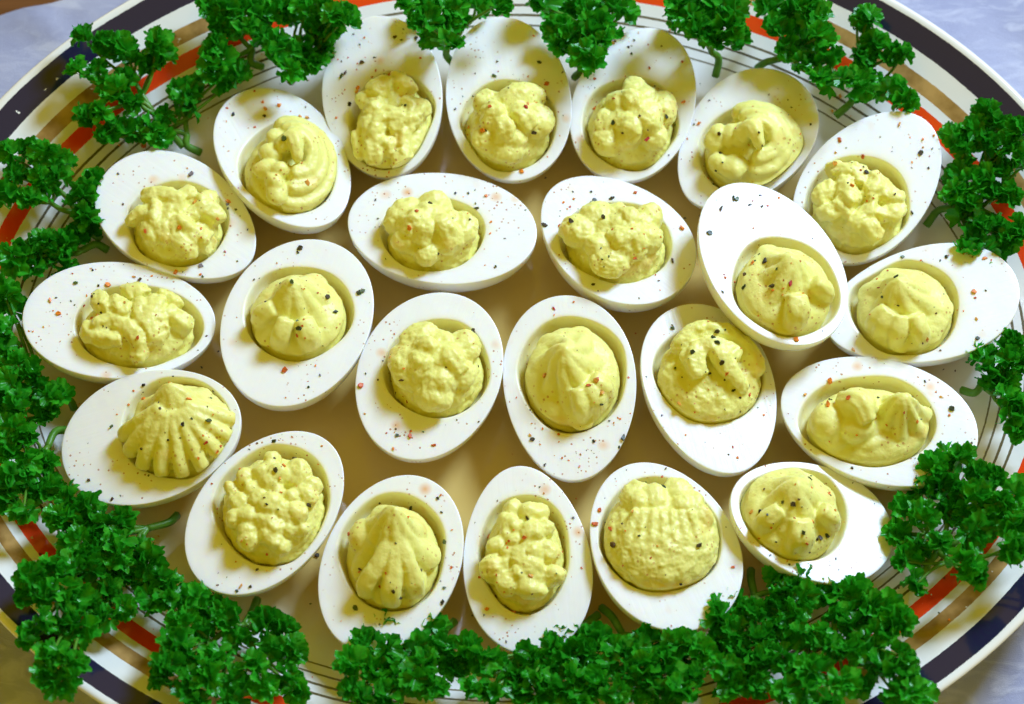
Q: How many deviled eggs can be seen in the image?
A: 23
